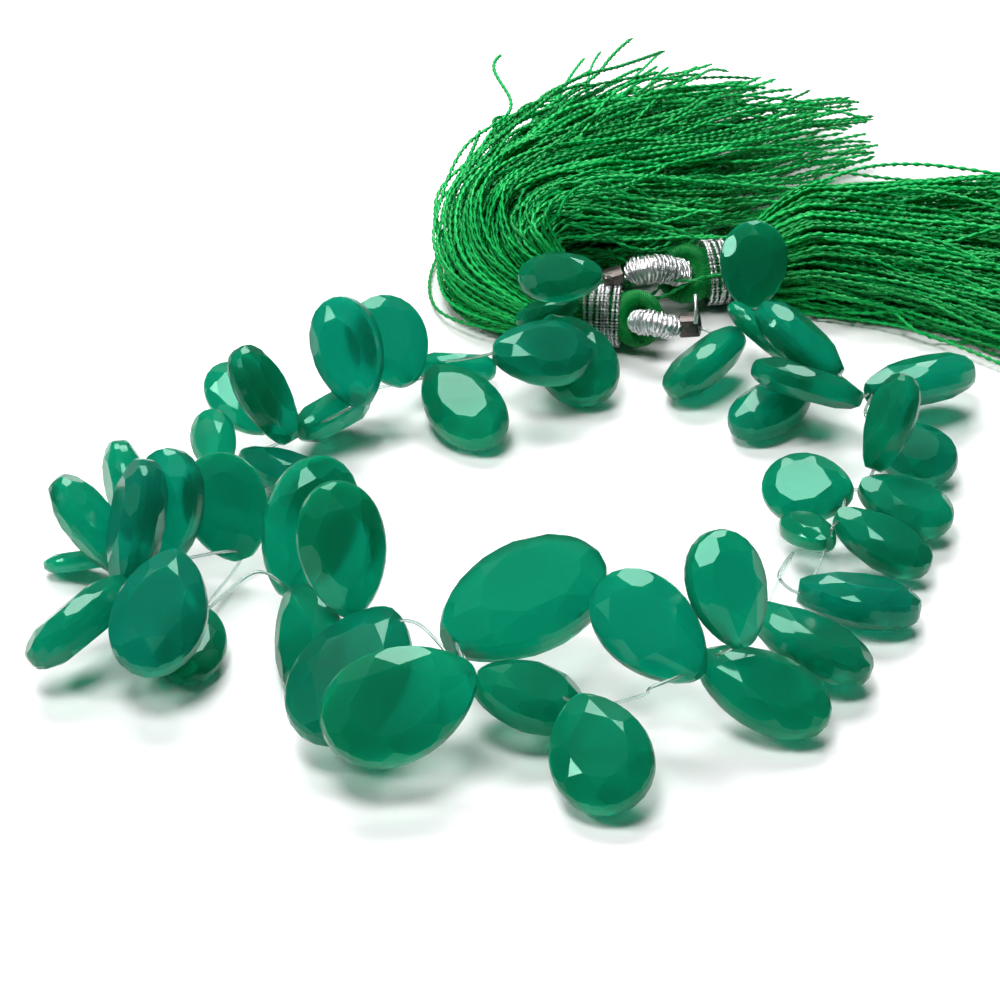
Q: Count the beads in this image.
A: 48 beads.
